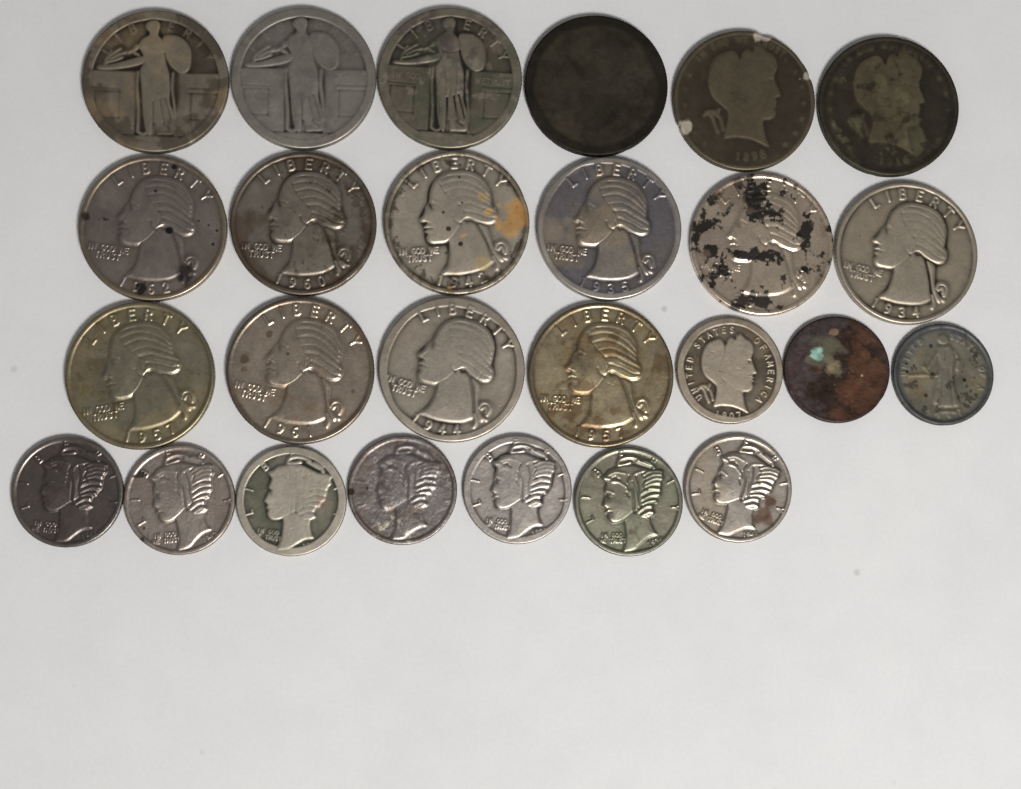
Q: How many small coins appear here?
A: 10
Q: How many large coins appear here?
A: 16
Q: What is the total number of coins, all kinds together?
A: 26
